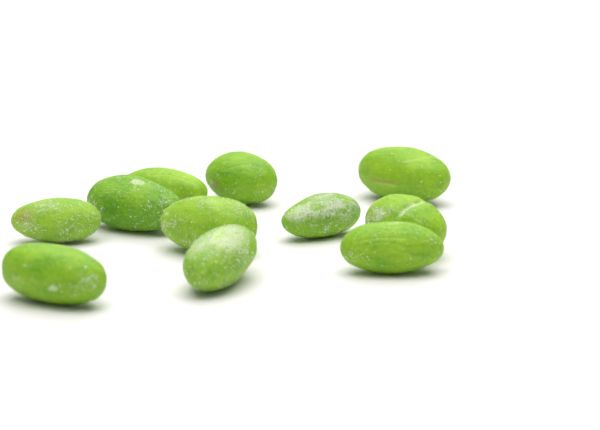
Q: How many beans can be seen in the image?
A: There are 11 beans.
